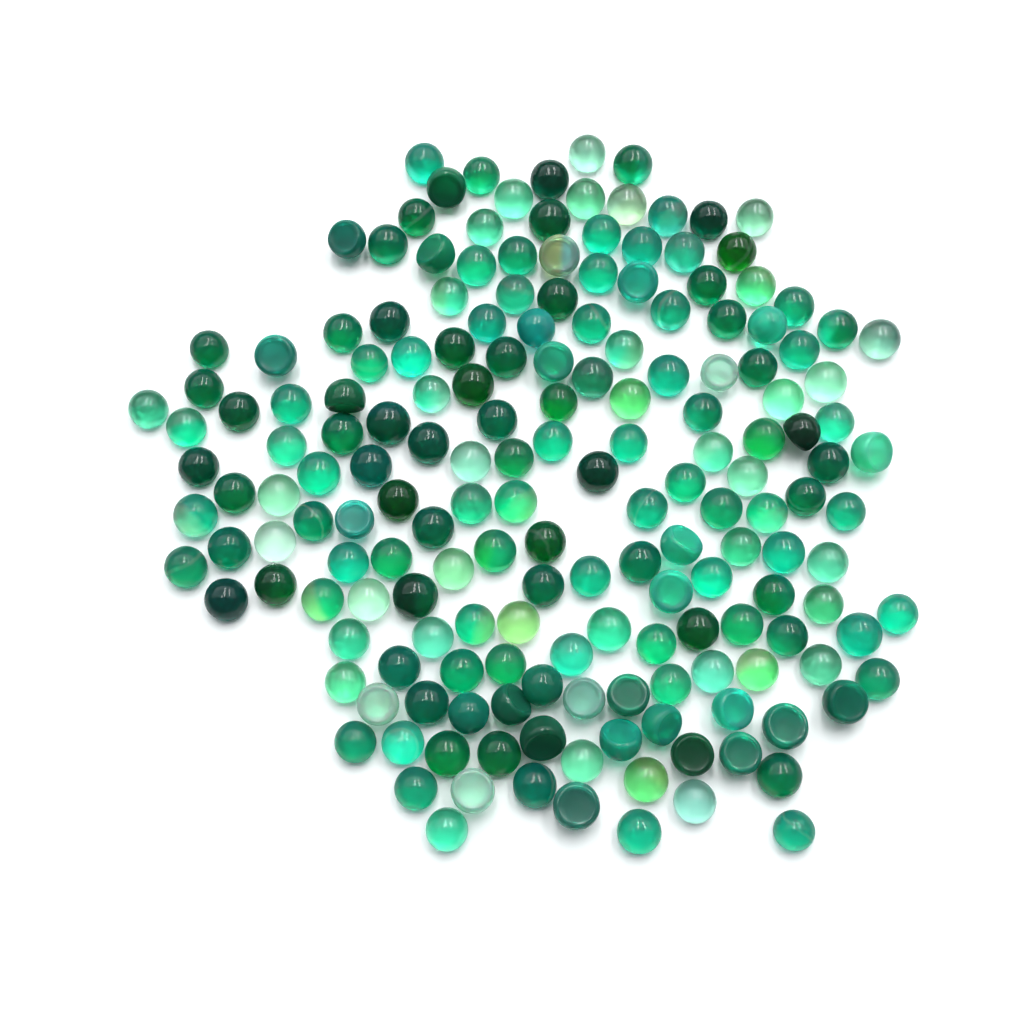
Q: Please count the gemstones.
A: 179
